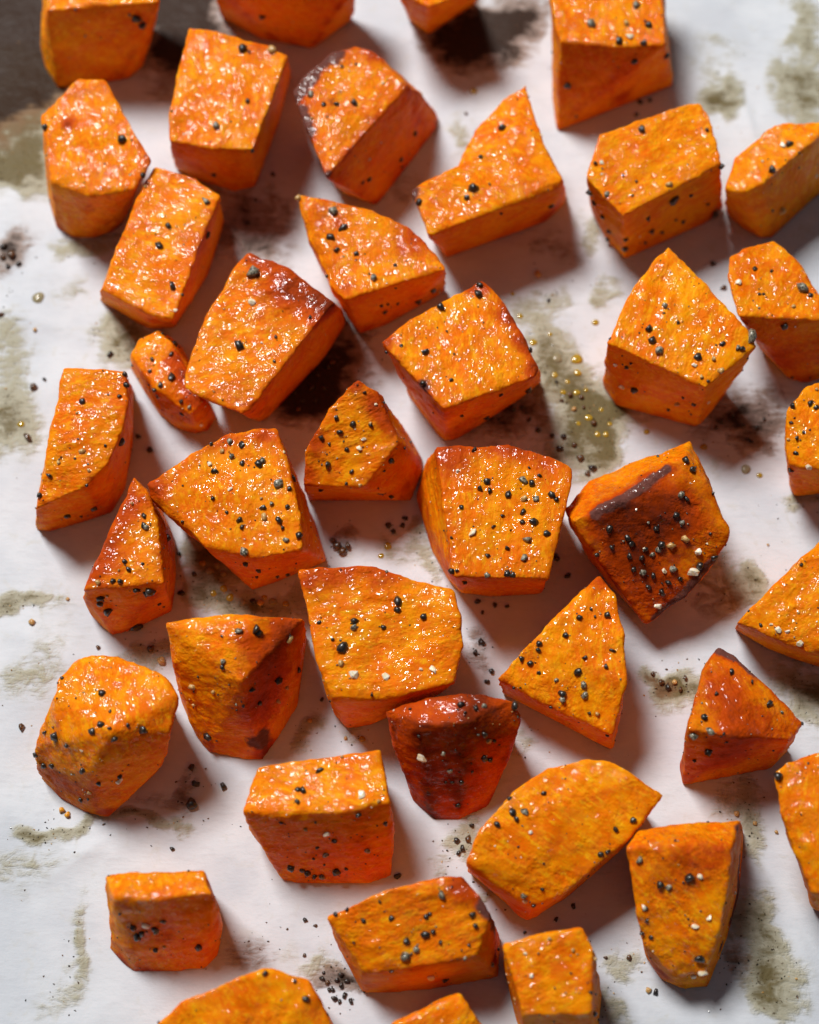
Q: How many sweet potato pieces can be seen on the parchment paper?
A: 40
